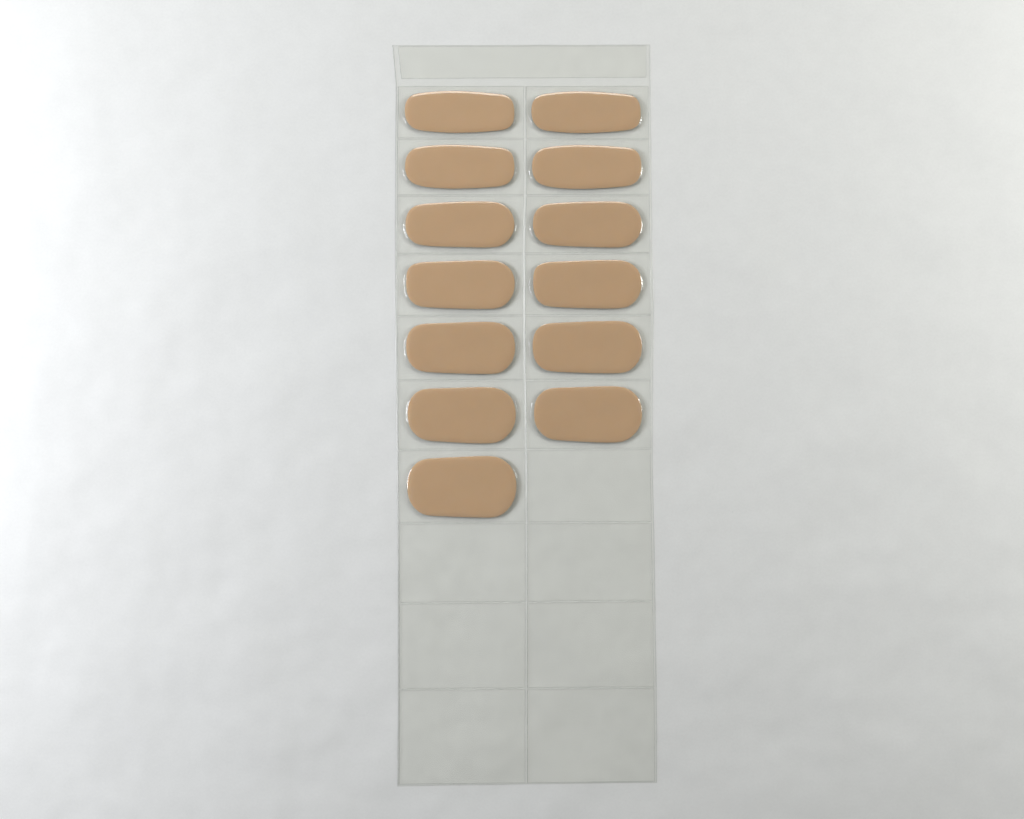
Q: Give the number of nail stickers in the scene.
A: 13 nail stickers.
